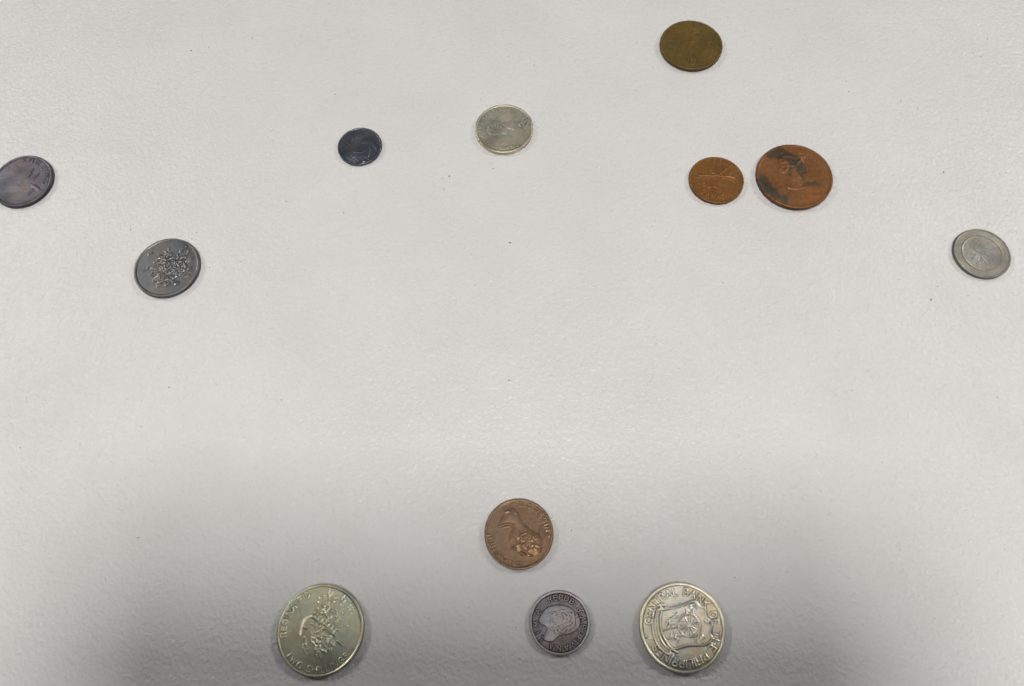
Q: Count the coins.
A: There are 12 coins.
